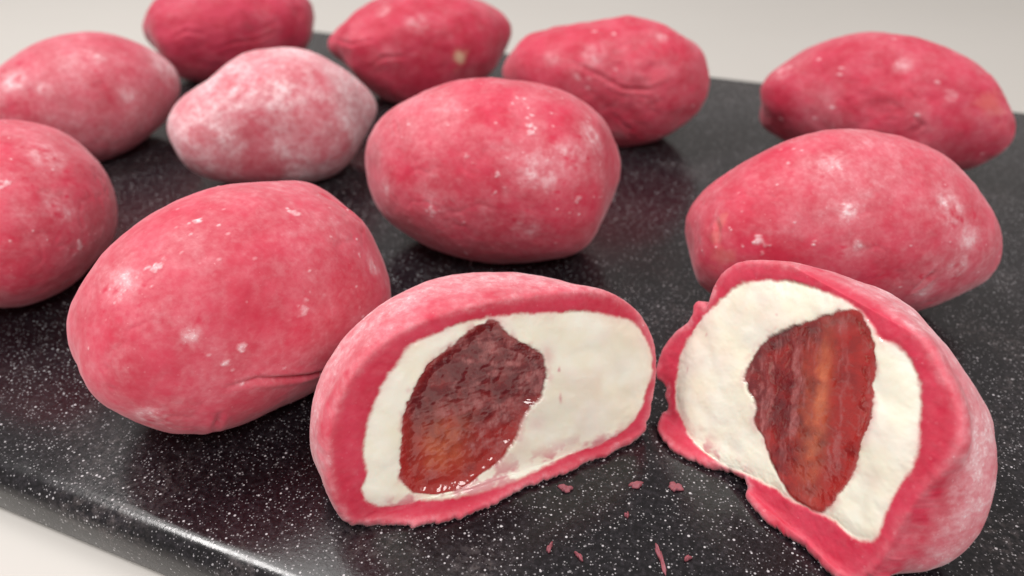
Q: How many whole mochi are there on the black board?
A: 10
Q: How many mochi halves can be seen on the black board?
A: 2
